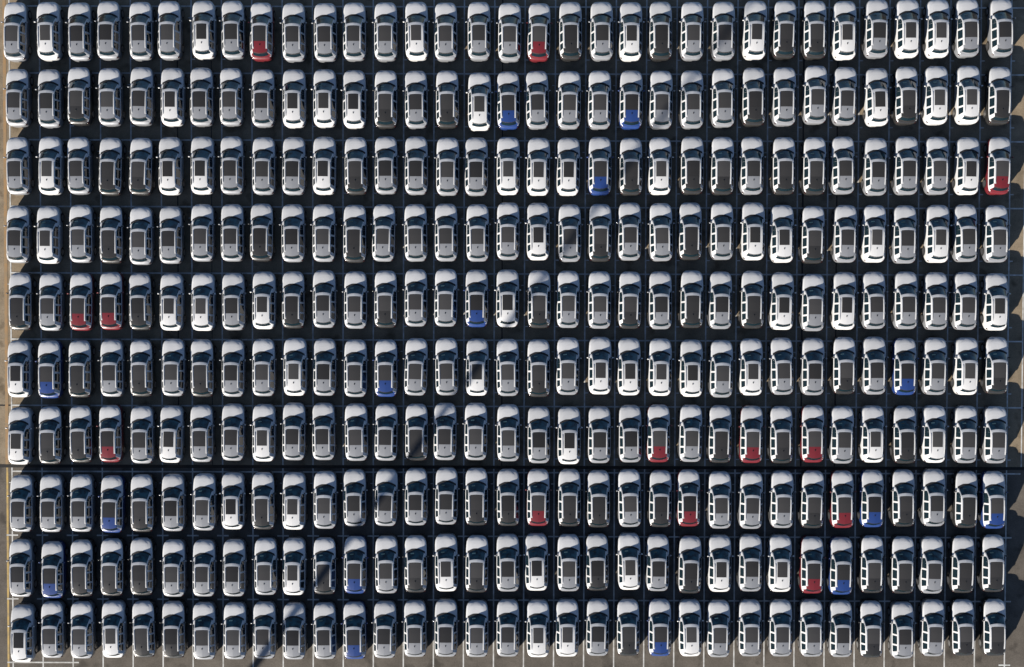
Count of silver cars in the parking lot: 164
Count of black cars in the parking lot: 72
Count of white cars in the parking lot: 66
